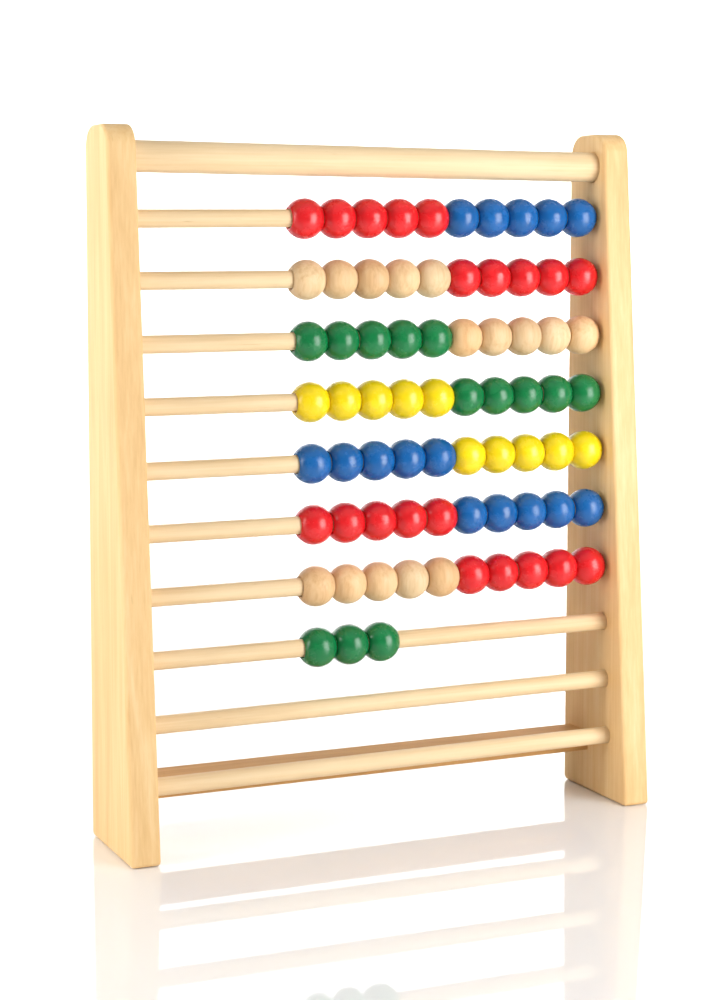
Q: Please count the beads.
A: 73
